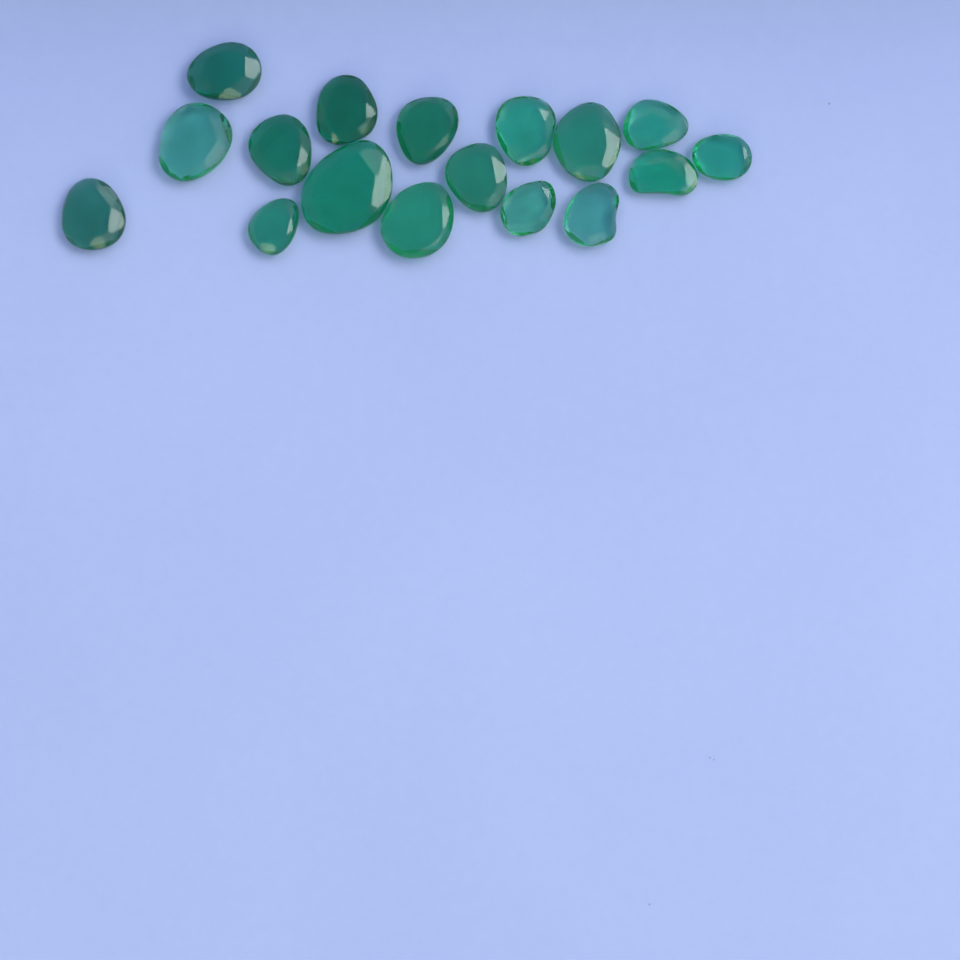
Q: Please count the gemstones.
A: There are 17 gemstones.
